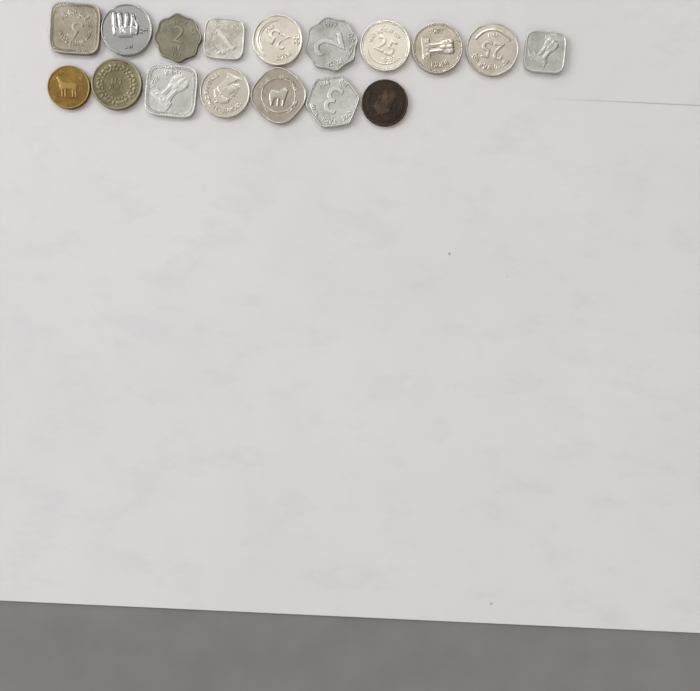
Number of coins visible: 17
